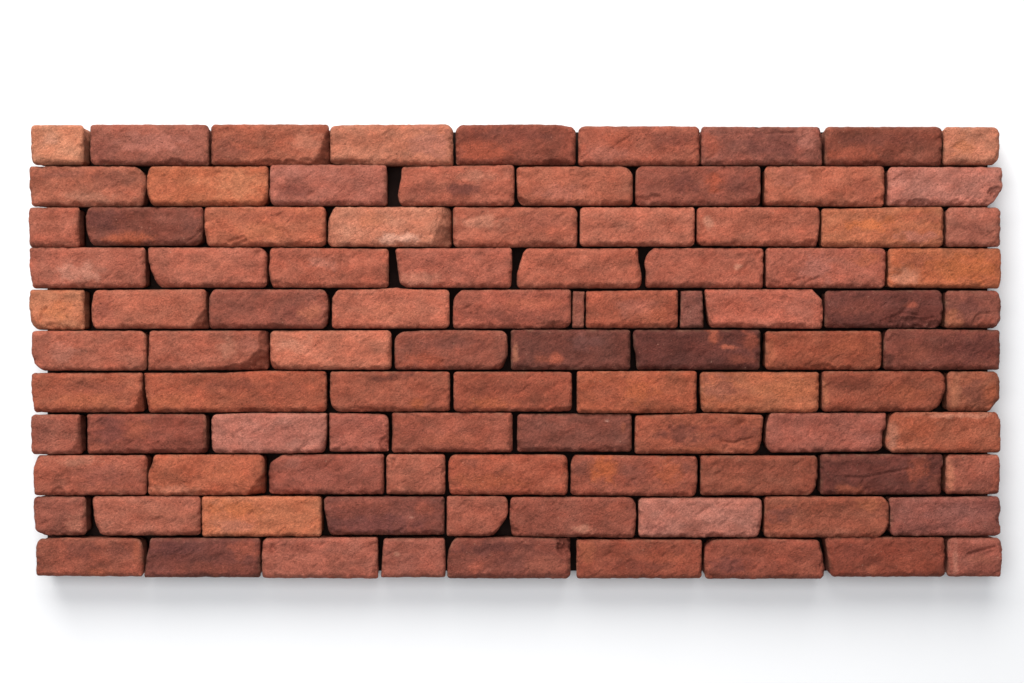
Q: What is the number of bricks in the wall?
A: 97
